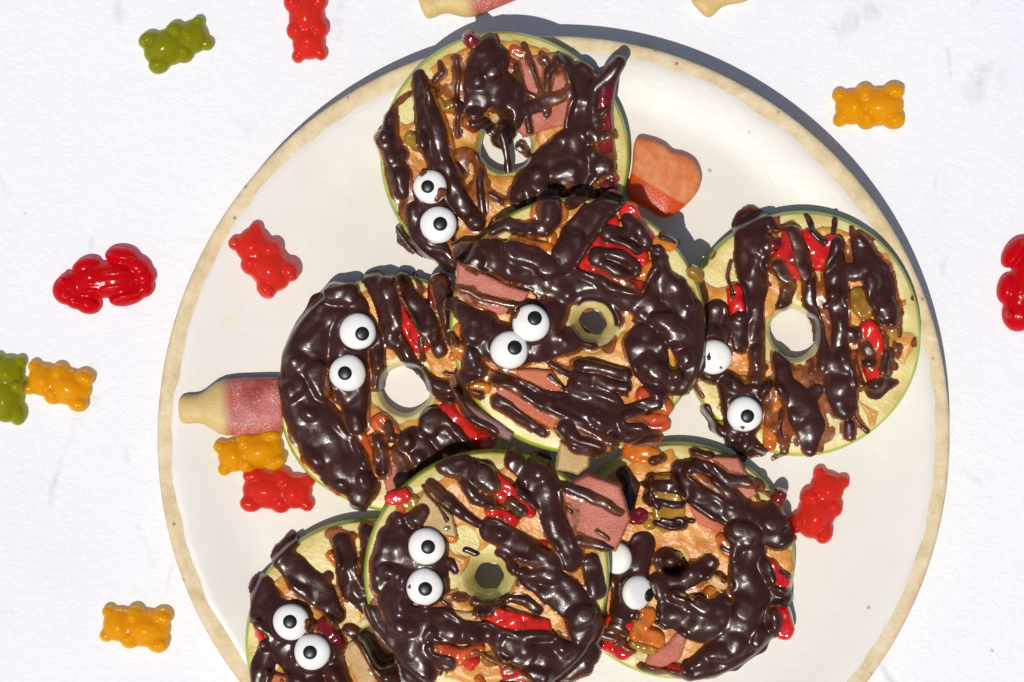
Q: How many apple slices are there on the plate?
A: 7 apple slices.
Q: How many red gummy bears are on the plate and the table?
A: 4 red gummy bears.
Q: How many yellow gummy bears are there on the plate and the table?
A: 4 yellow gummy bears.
